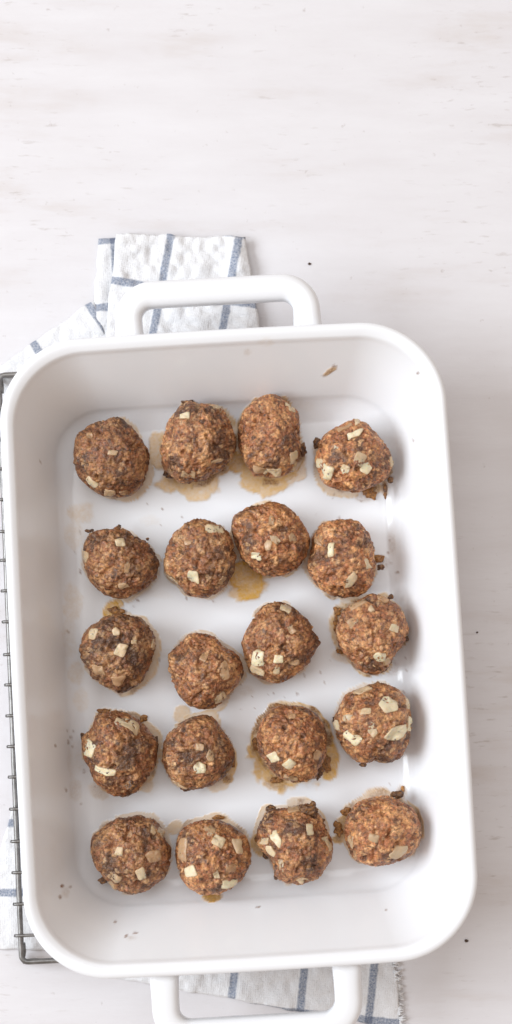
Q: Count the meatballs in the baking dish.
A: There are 20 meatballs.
